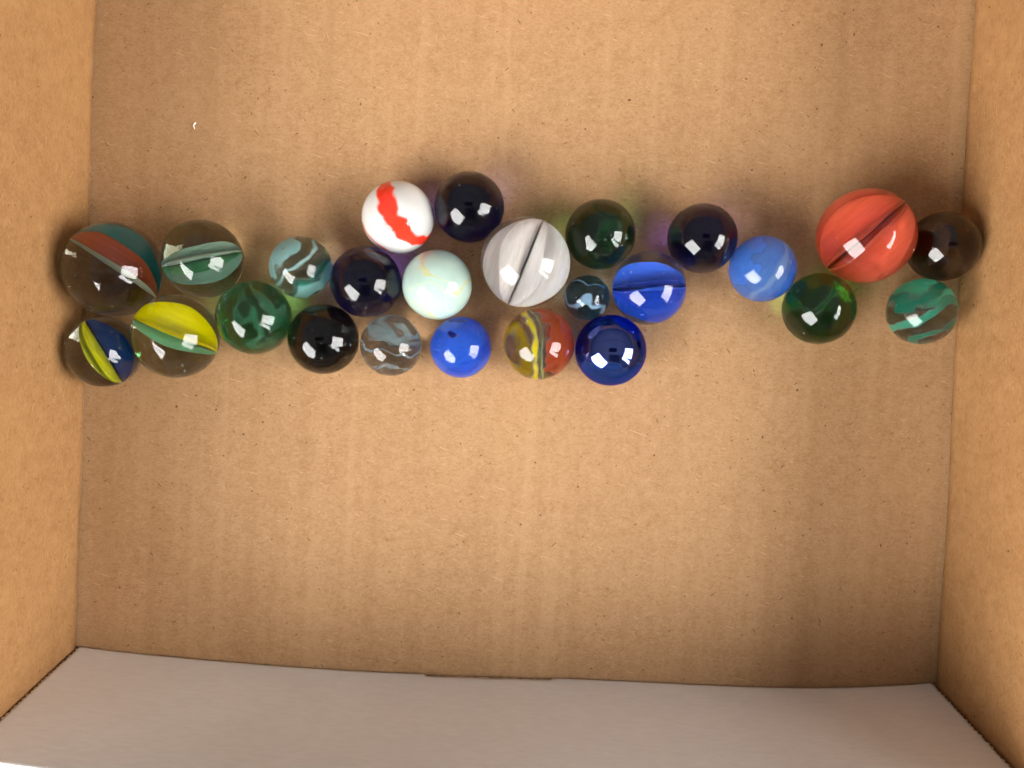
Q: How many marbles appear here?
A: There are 25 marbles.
